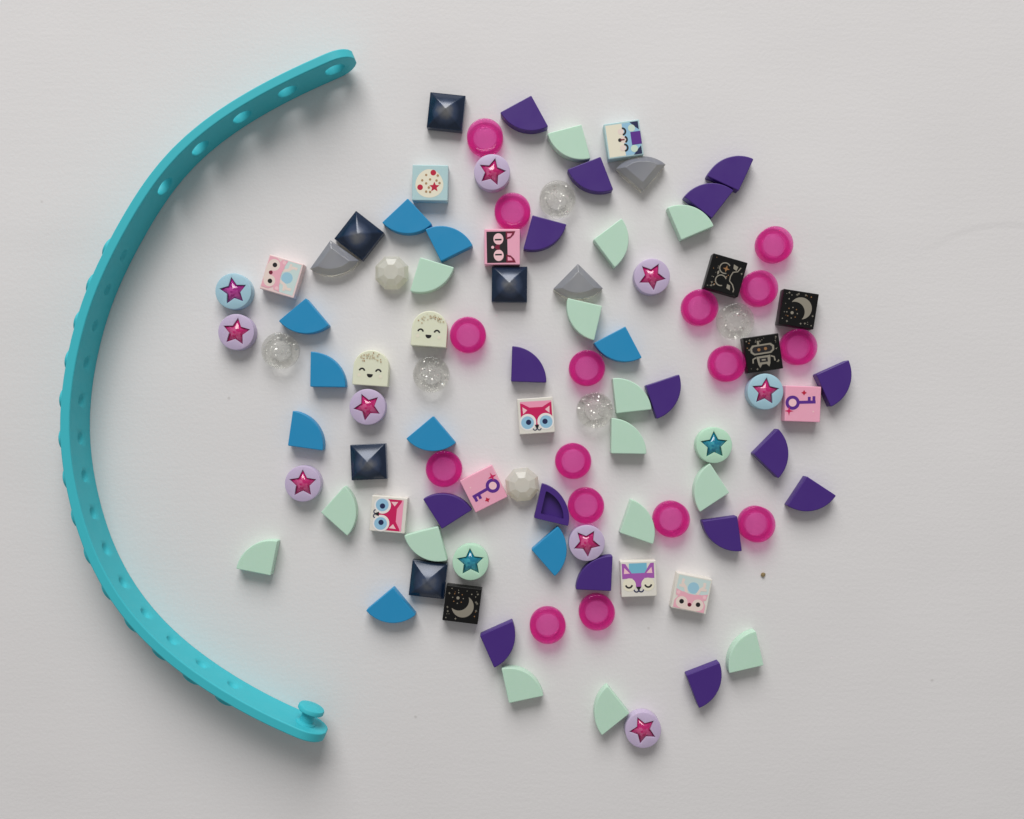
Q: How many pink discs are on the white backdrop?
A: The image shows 16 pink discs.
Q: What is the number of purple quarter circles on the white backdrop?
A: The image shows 16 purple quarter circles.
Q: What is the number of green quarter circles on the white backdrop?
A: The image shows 15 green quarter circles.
